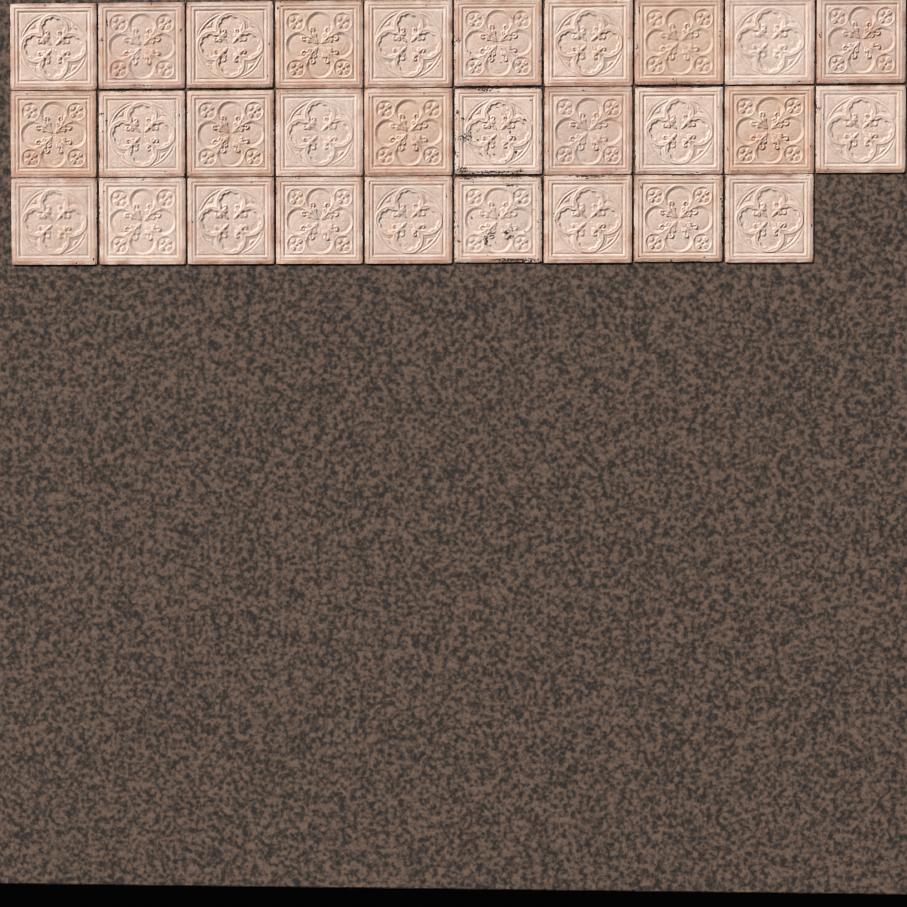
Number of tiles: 29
